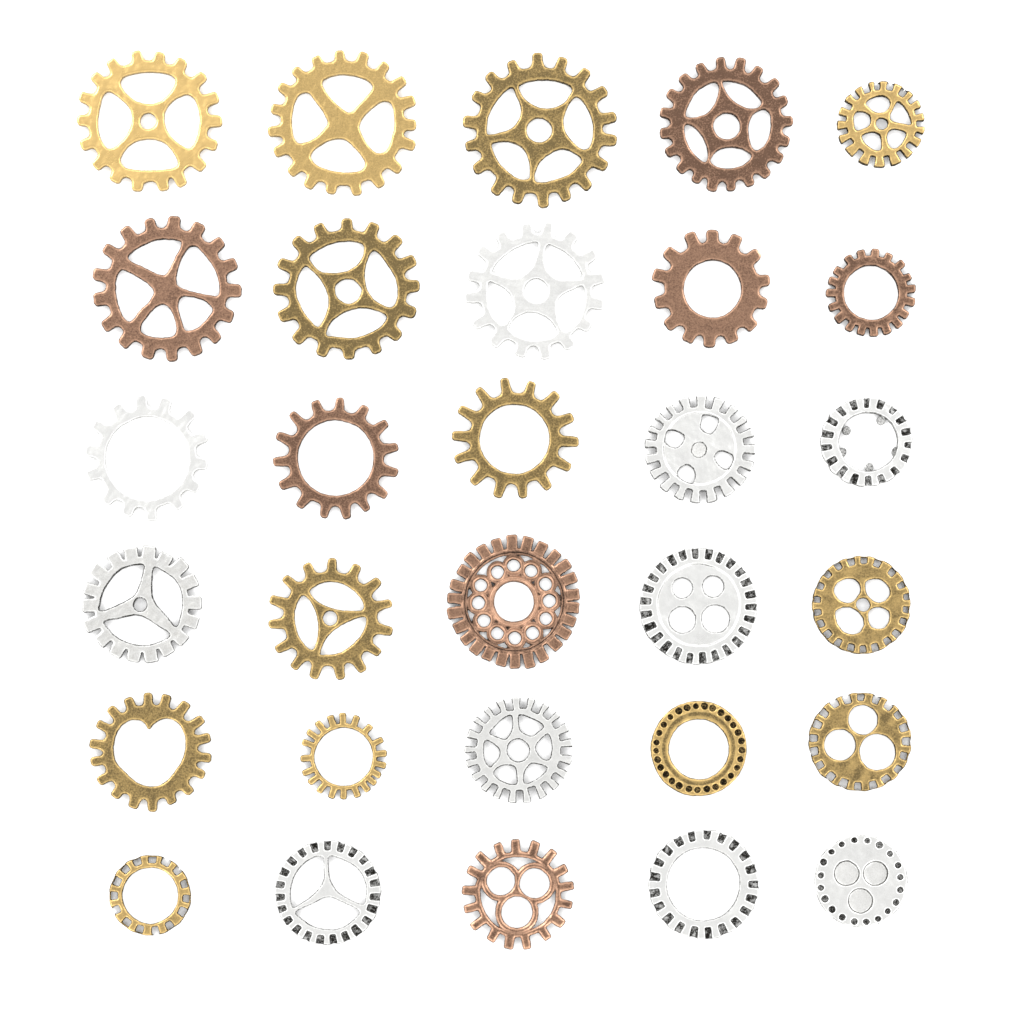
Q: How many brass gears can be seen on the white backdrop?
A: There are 13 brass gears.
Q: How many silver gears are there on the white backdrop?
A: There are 10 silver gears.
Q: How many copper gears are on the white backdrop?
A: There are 7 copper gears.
